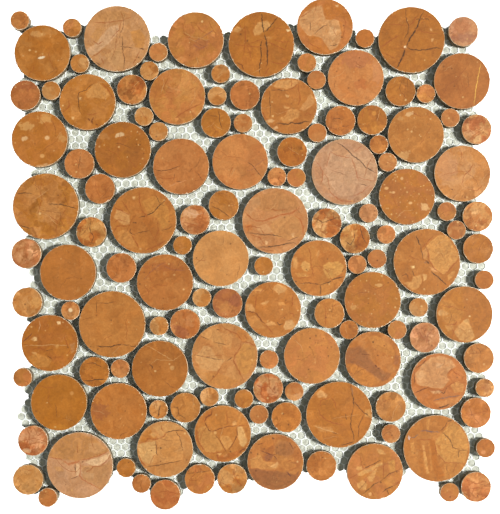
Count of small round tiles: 51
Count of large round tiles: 46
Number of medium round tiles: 40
